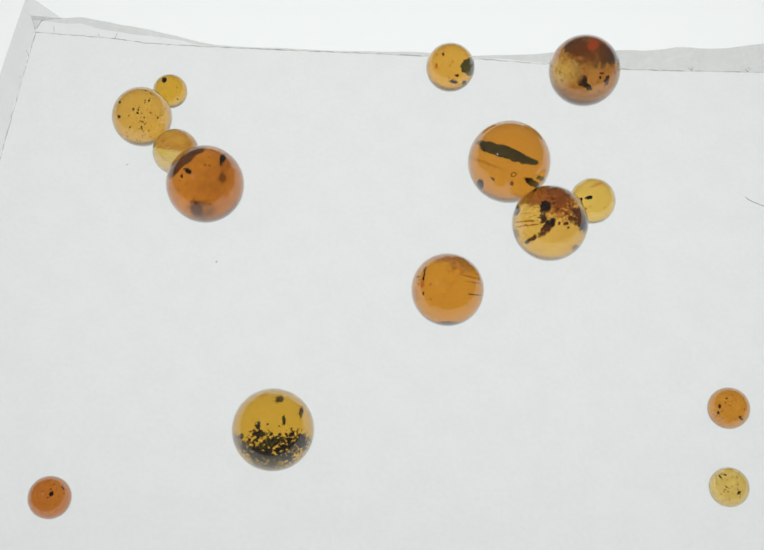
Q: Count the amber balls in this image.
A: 14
